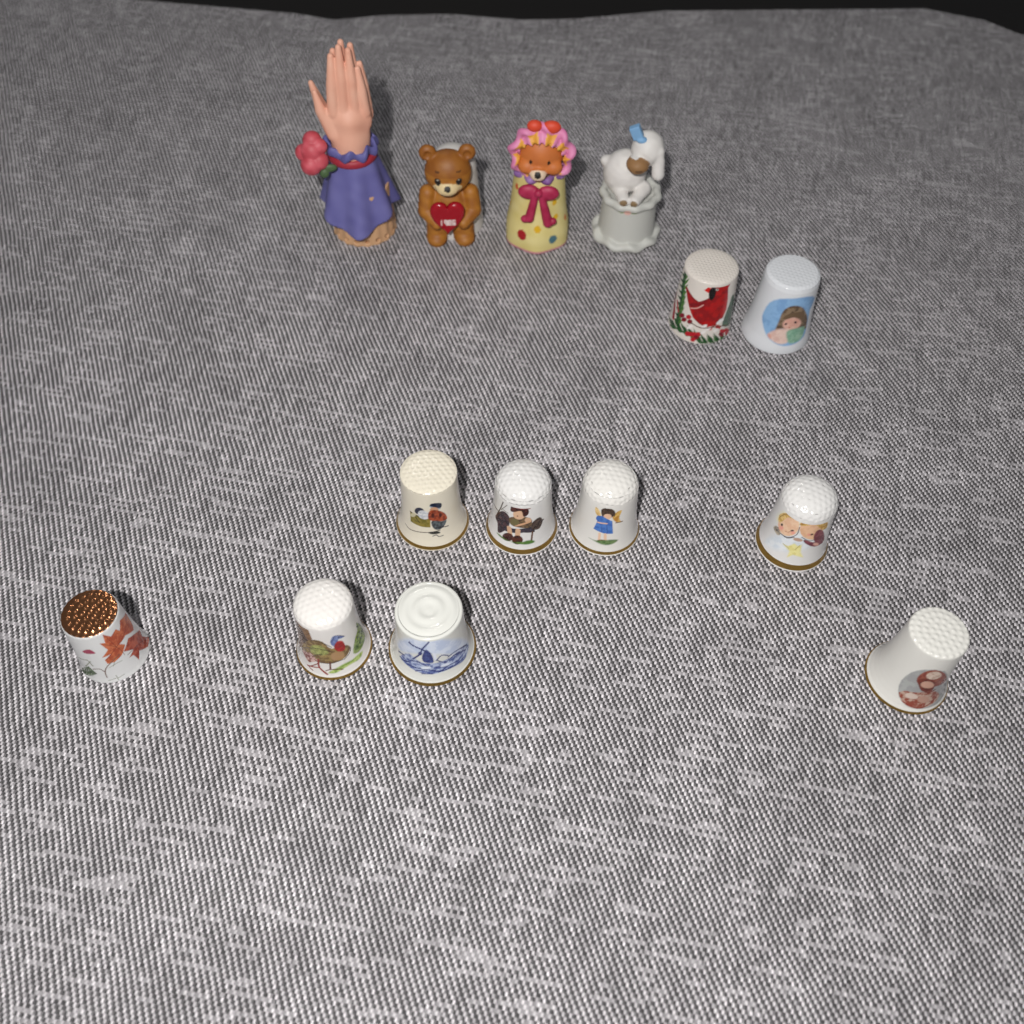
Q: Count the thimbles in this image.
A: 10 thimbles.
